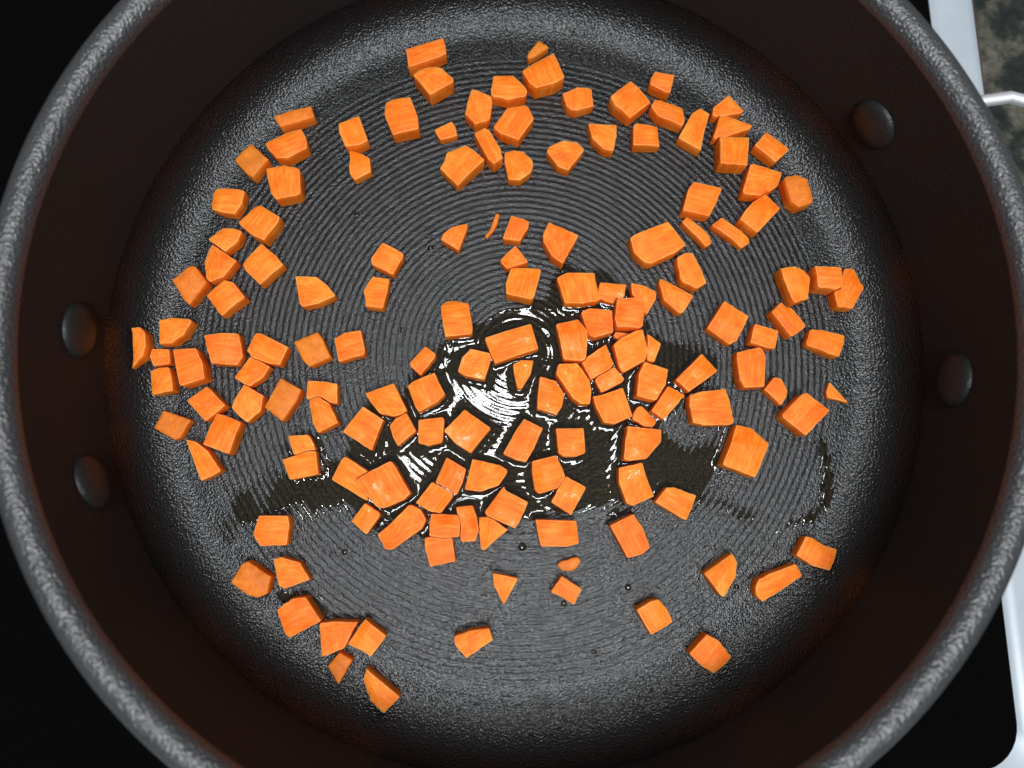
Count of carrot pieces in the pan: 155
